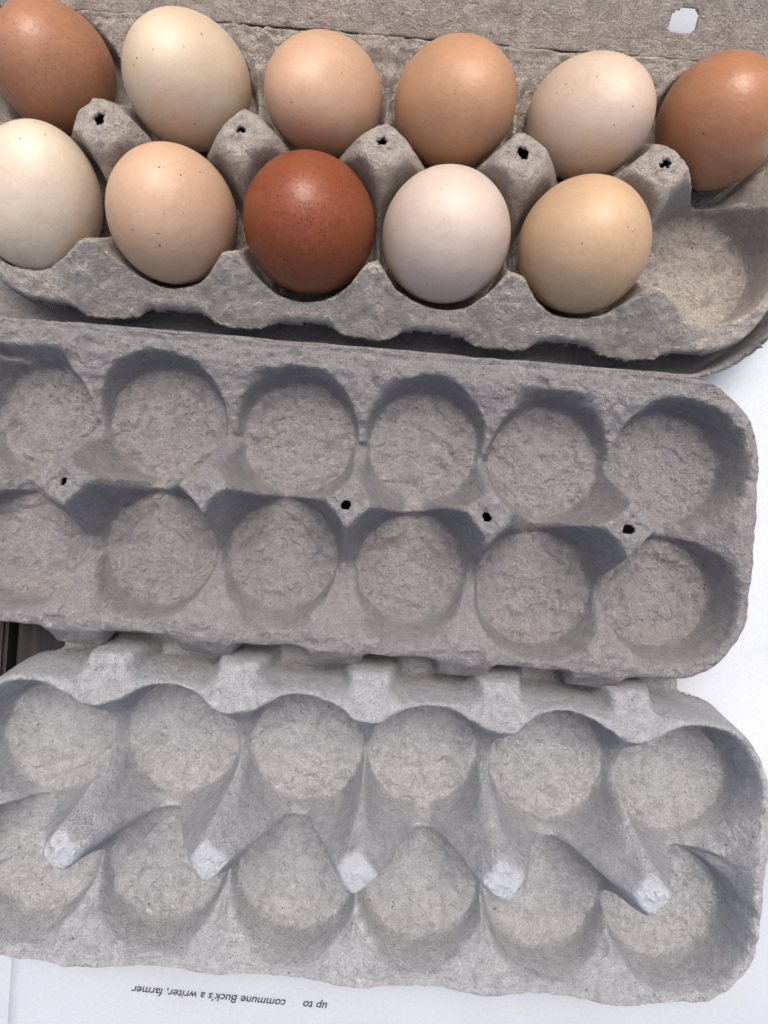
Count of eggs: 11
